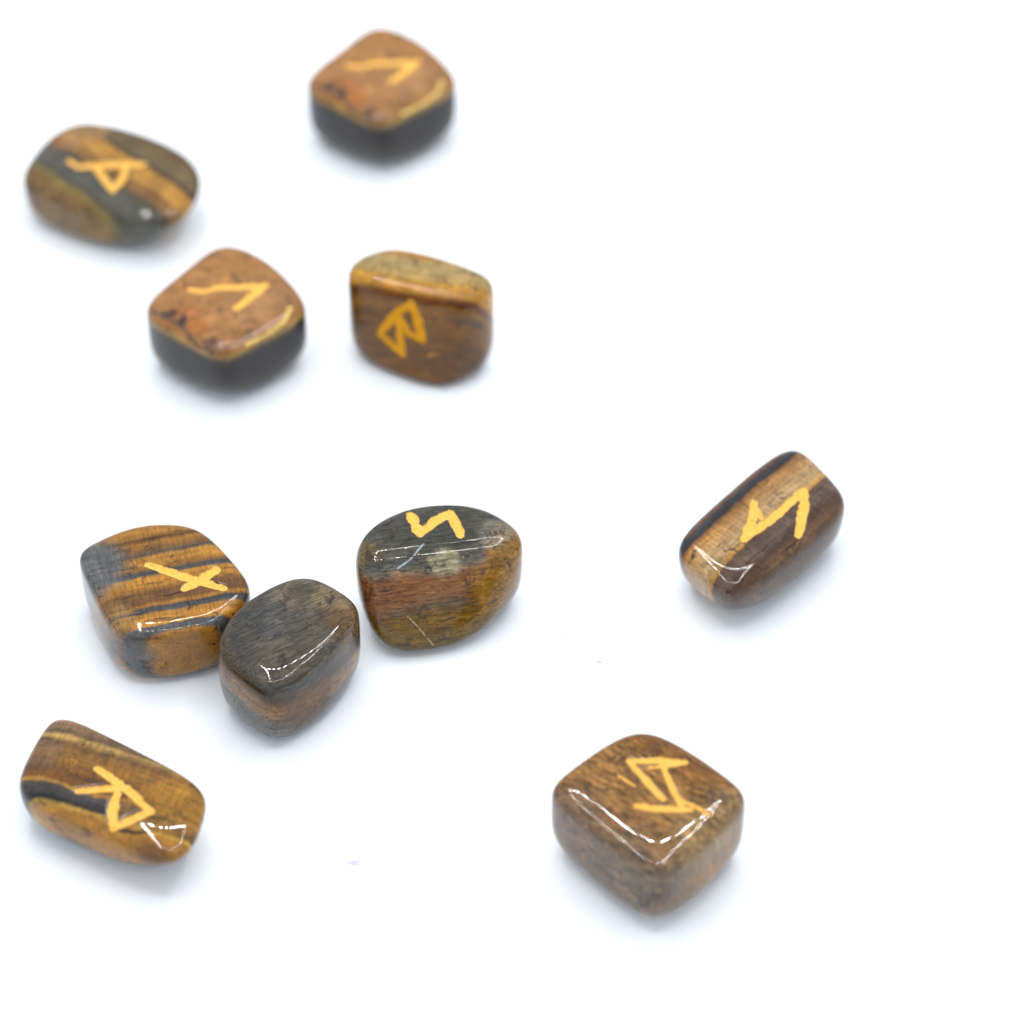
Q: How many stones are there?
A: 10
